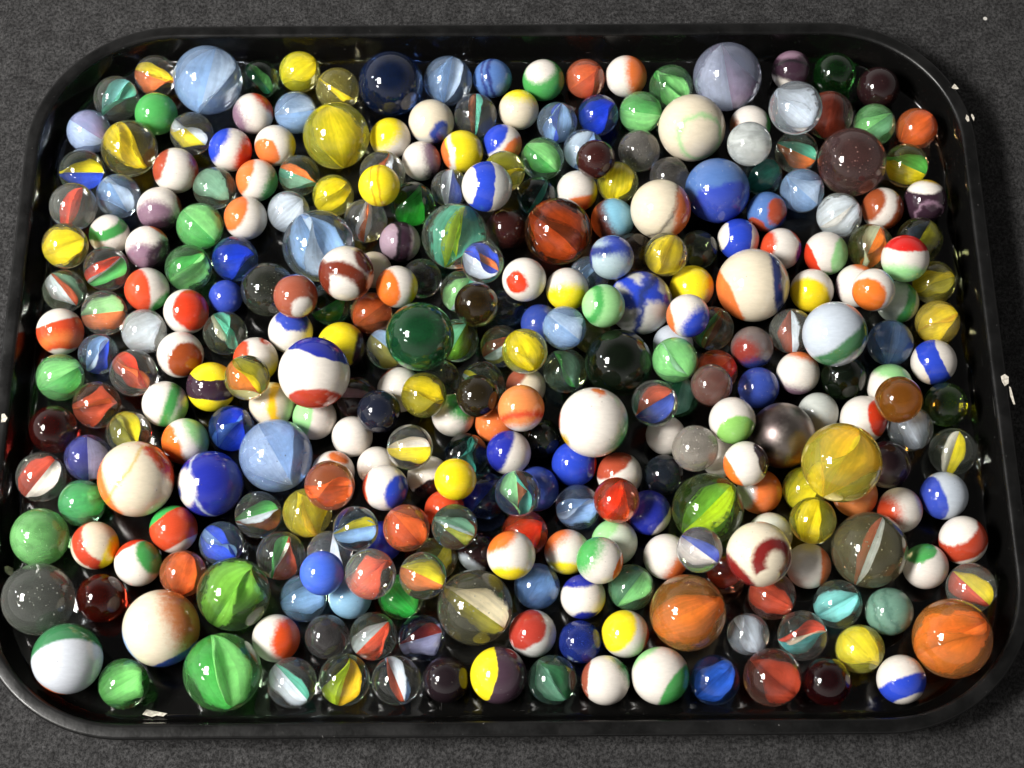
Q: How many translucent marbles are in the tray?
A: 175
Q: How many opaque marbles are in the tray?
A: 141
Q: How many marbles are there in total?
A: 316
